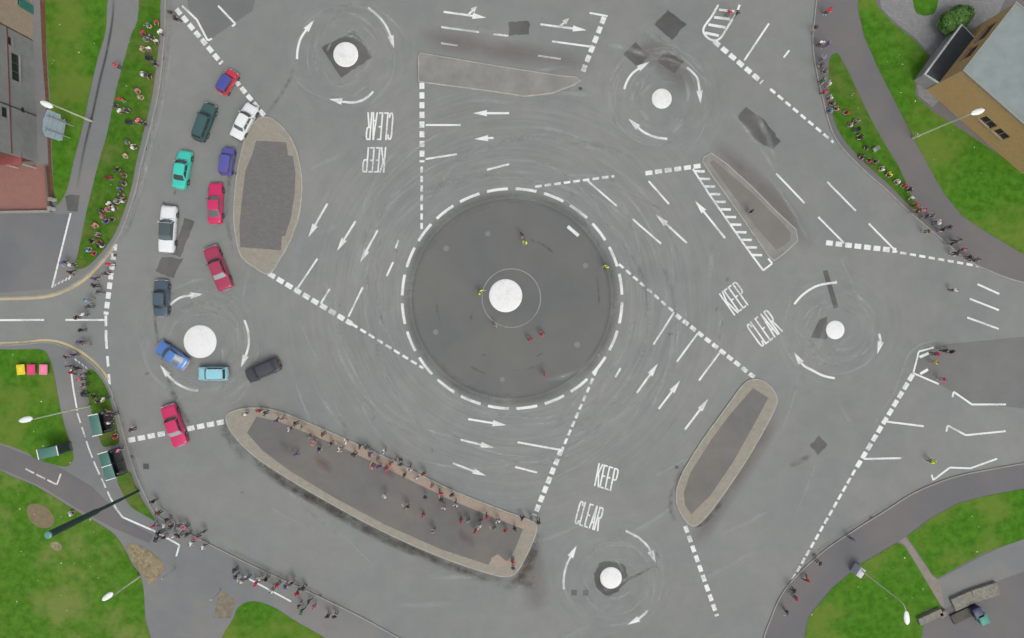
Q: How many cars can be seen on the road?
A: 13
